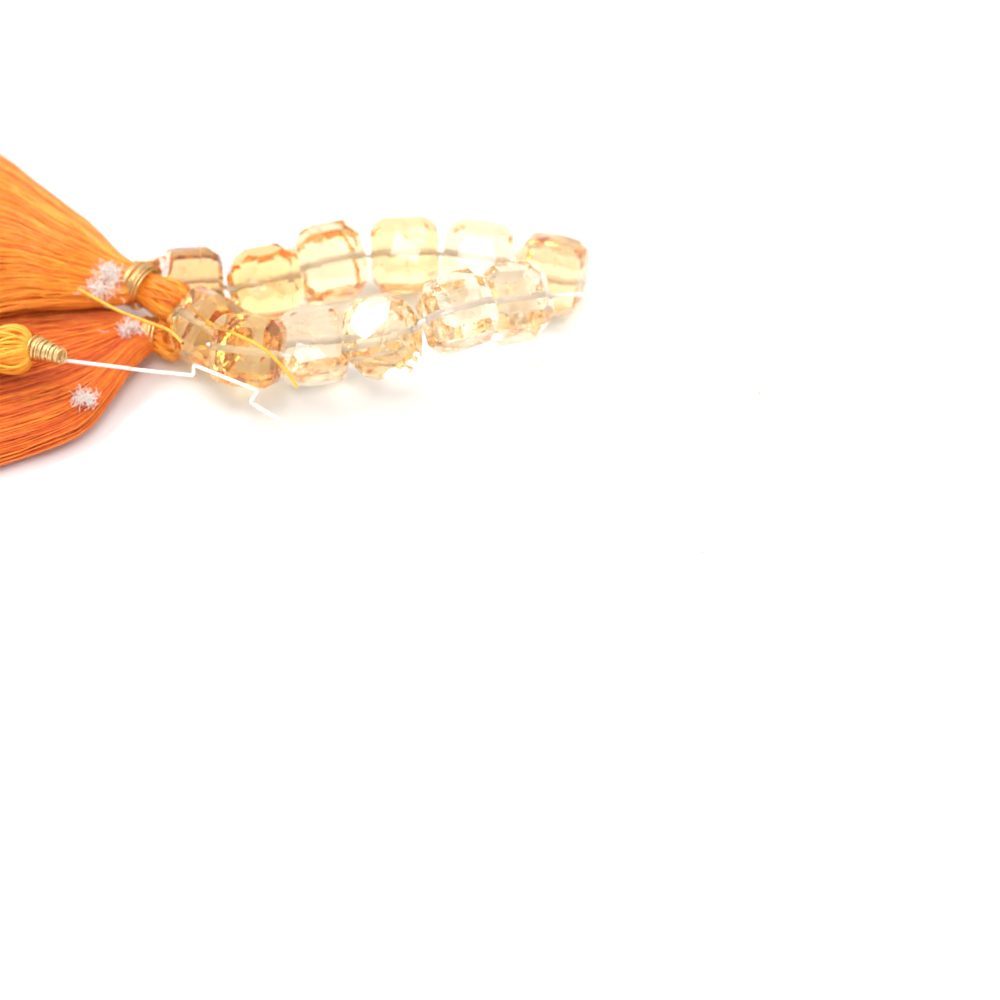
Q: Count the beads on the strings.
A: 12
